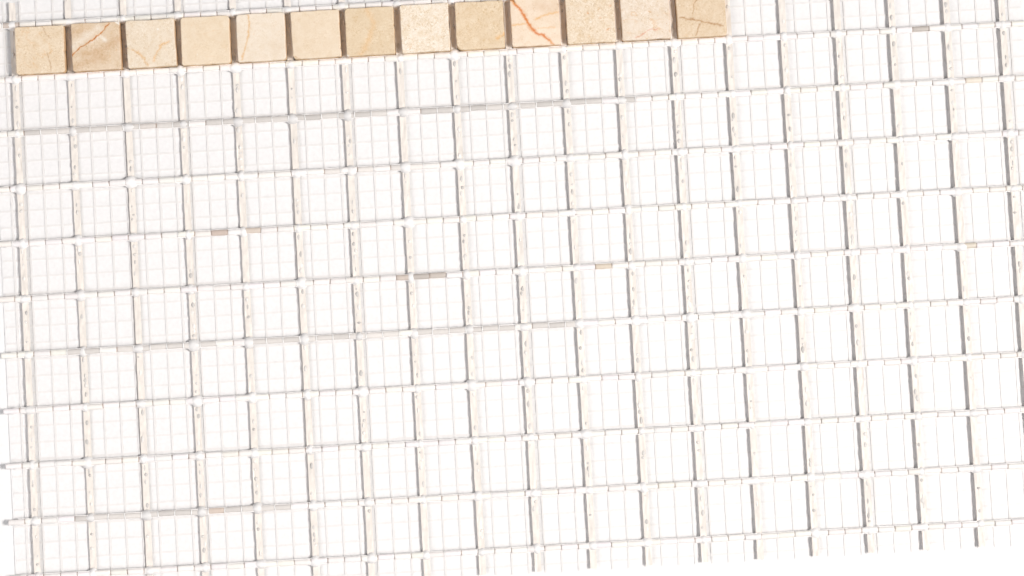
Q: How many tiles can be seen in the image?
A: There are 13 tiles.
